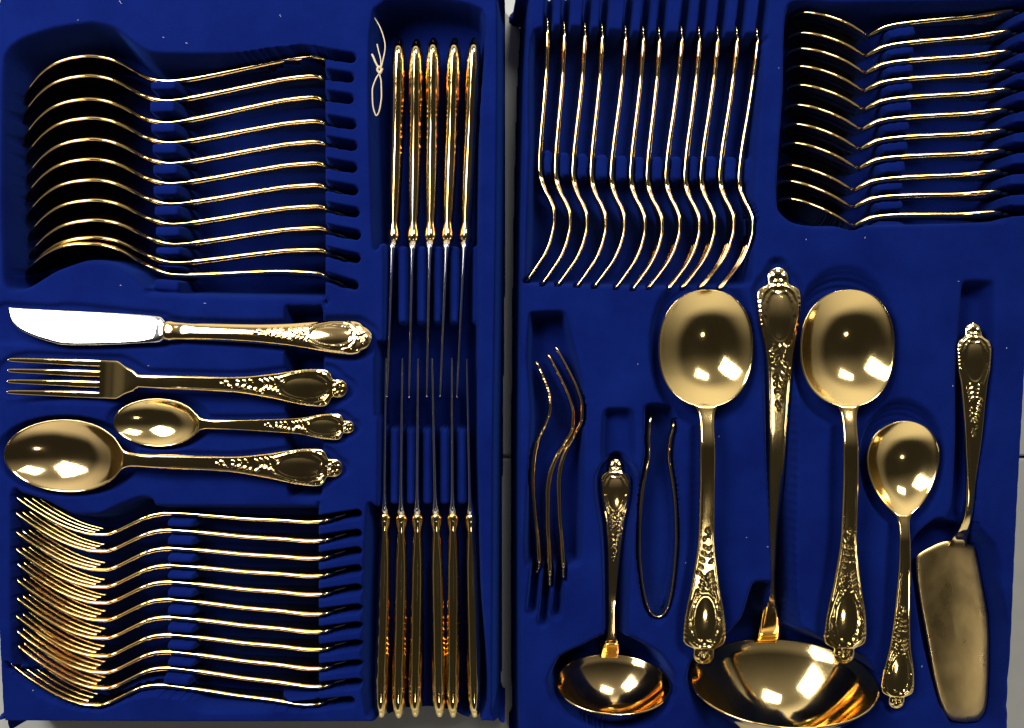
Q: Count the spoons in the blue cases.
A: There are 27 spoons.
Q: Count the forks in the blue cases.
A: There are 27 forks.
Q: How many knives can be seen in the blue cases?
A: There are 12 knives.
